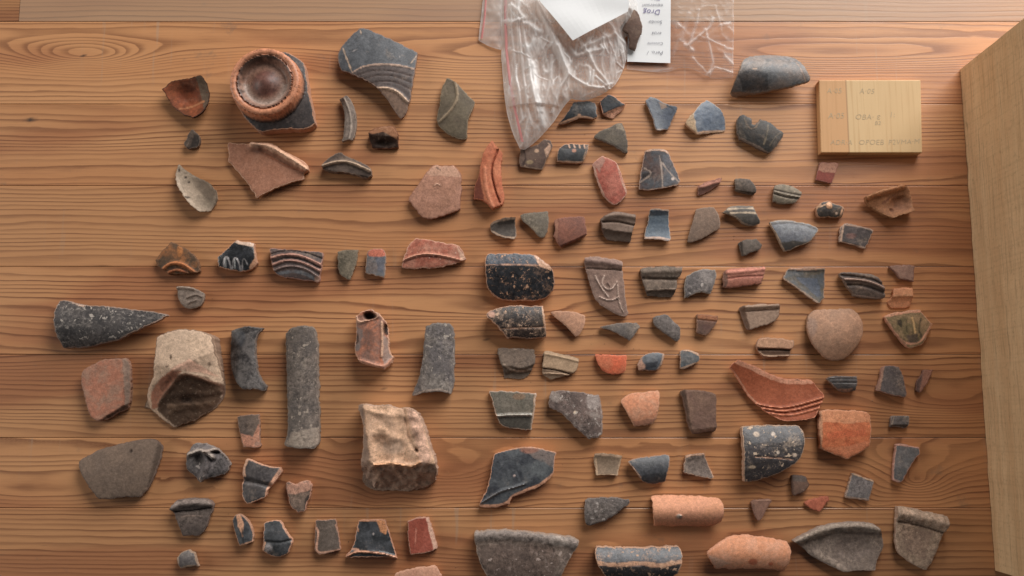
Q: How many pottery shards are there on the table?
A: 118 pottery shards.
